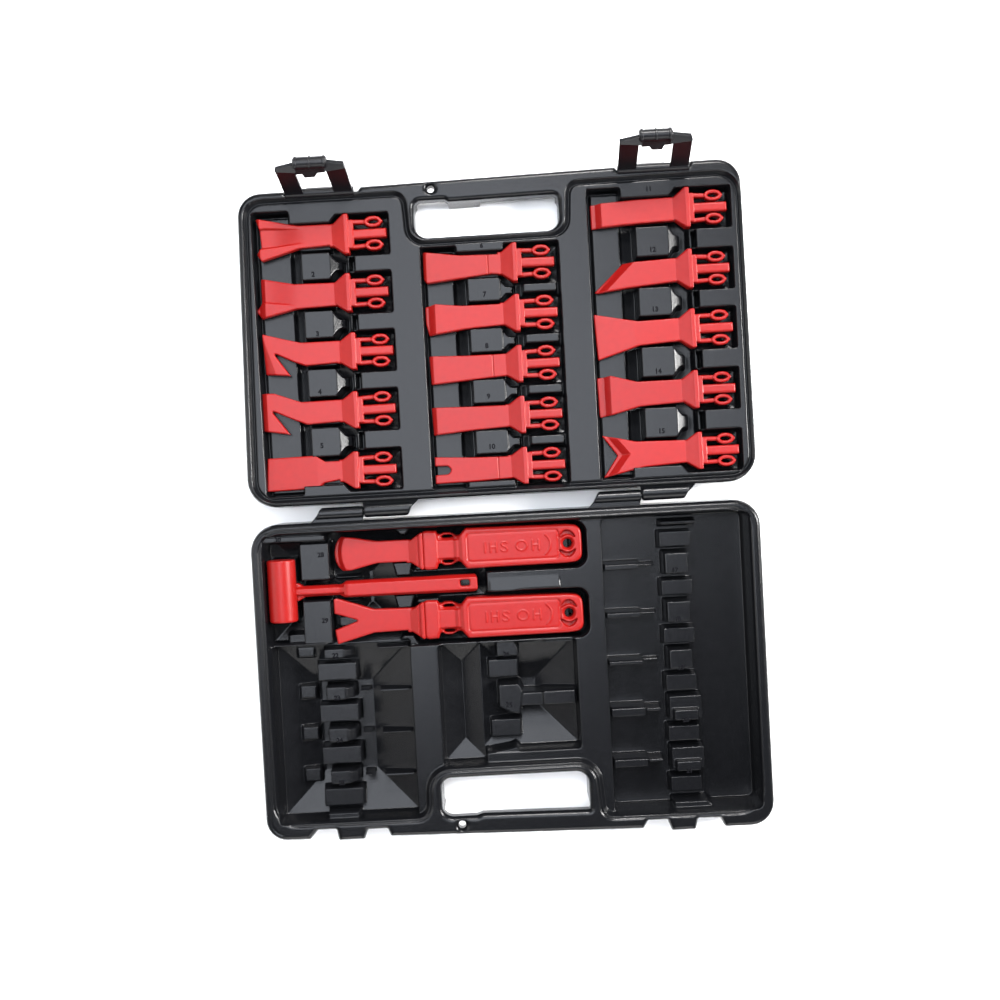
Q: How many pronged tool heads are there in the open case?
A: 15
